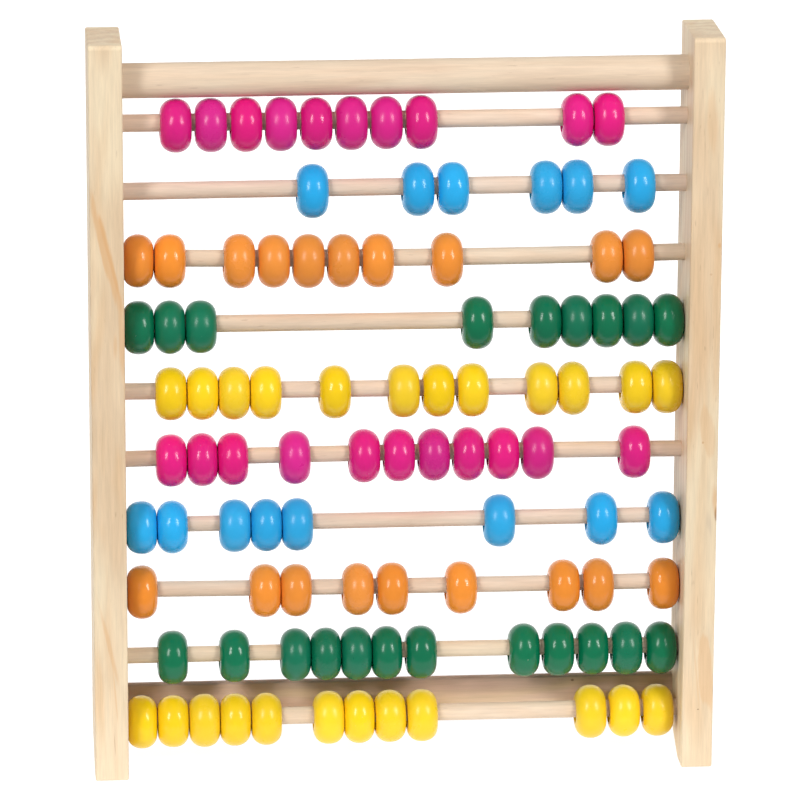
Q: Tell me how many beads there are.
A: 99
